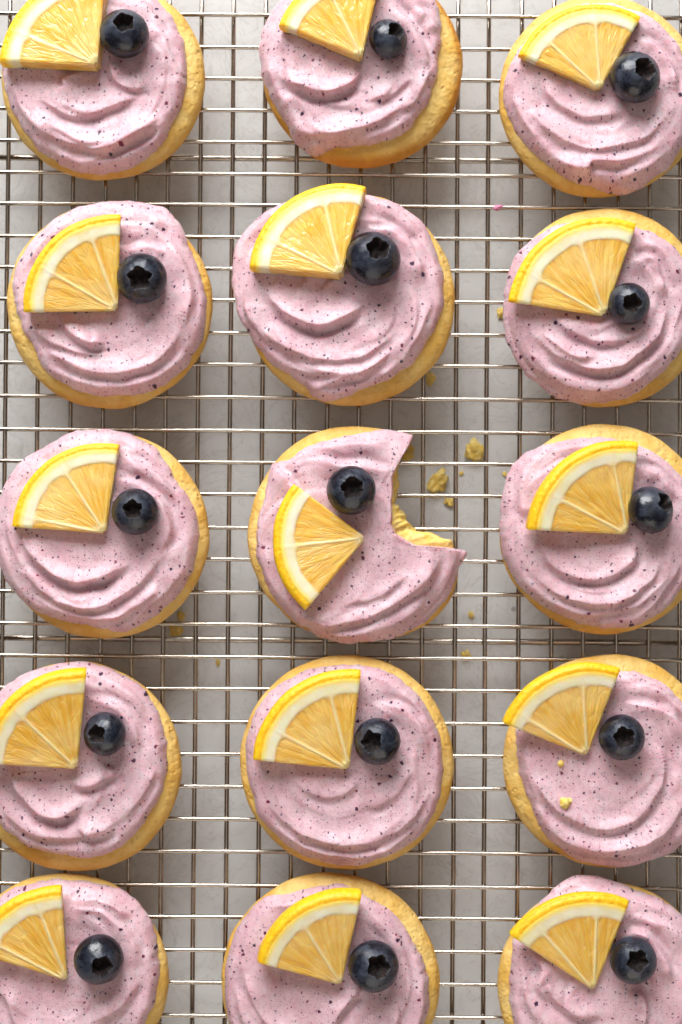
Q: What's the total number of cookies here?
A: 15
